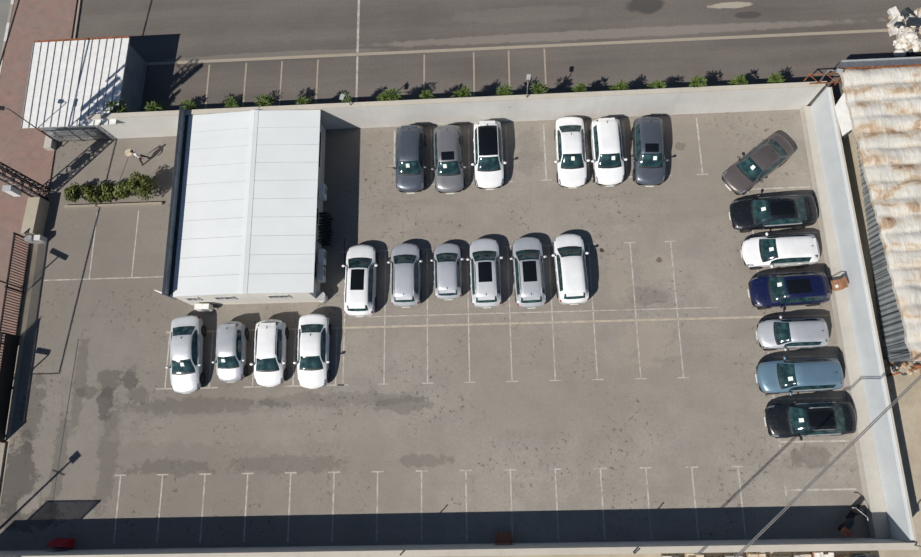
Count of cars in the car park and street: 23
